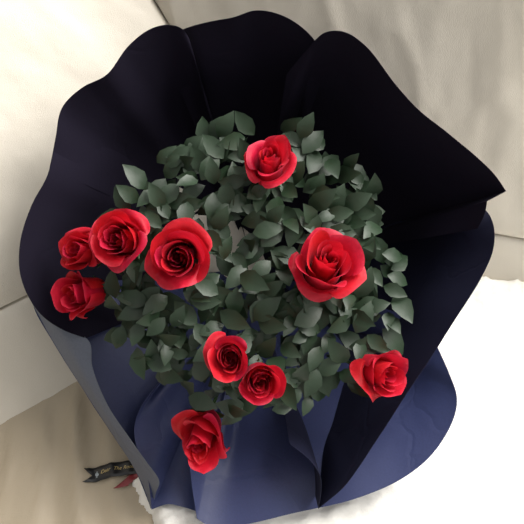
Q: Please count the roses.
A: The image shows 10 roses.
